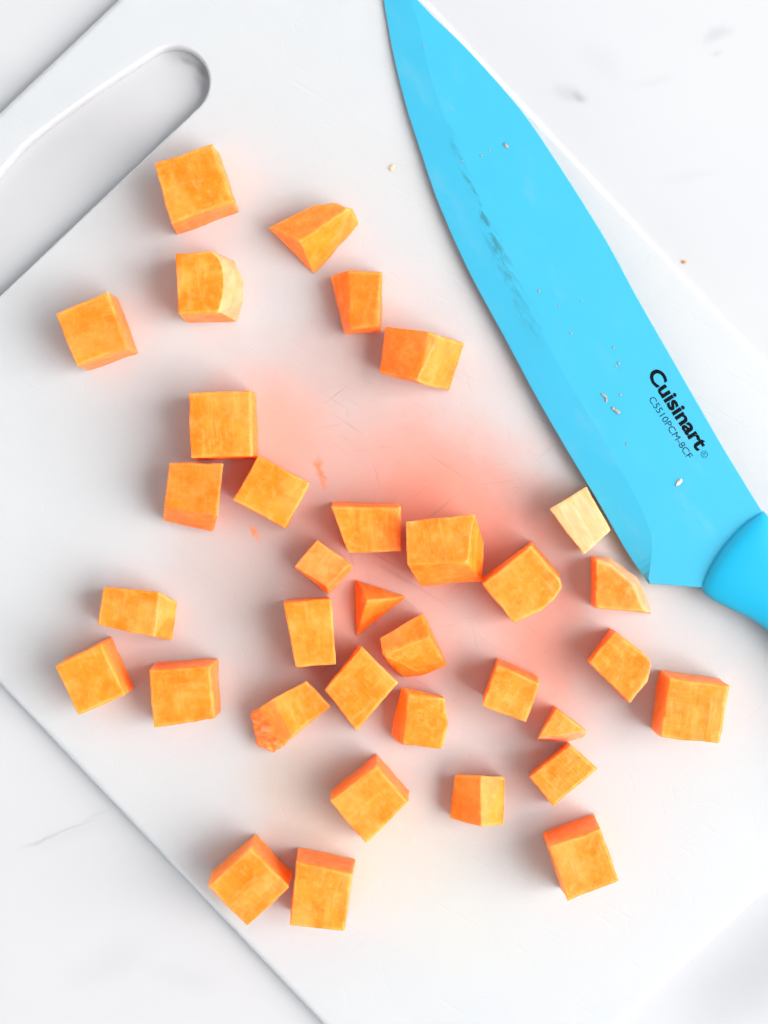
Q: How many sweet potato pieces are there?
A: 34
